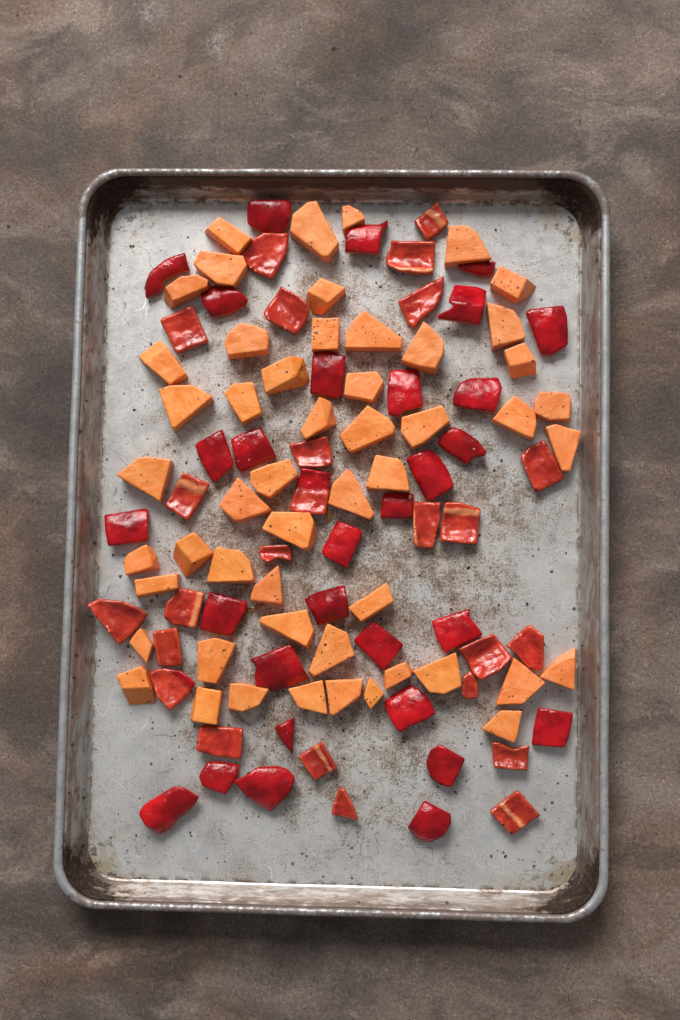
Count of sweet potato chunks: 52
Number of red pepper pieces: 55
